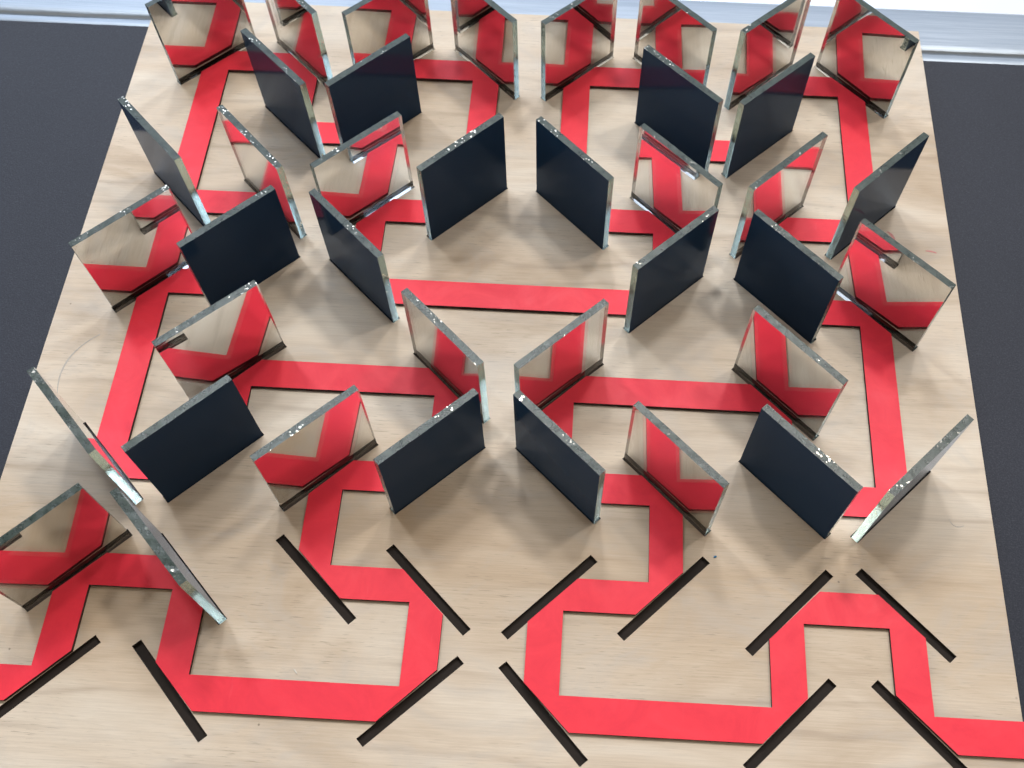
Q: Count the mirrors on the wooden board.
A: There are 40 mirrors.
